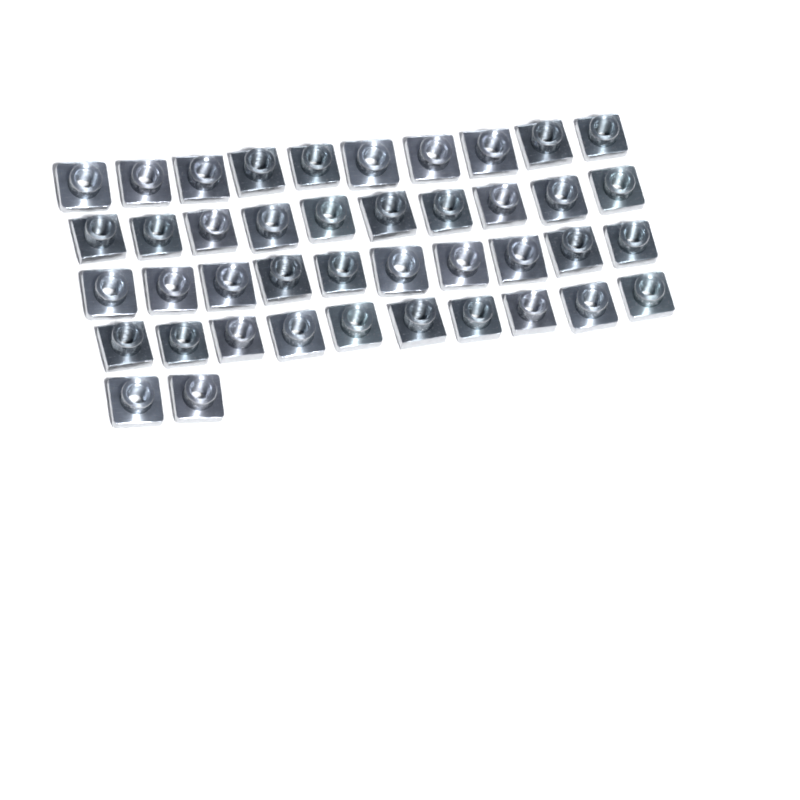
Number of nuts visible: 42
